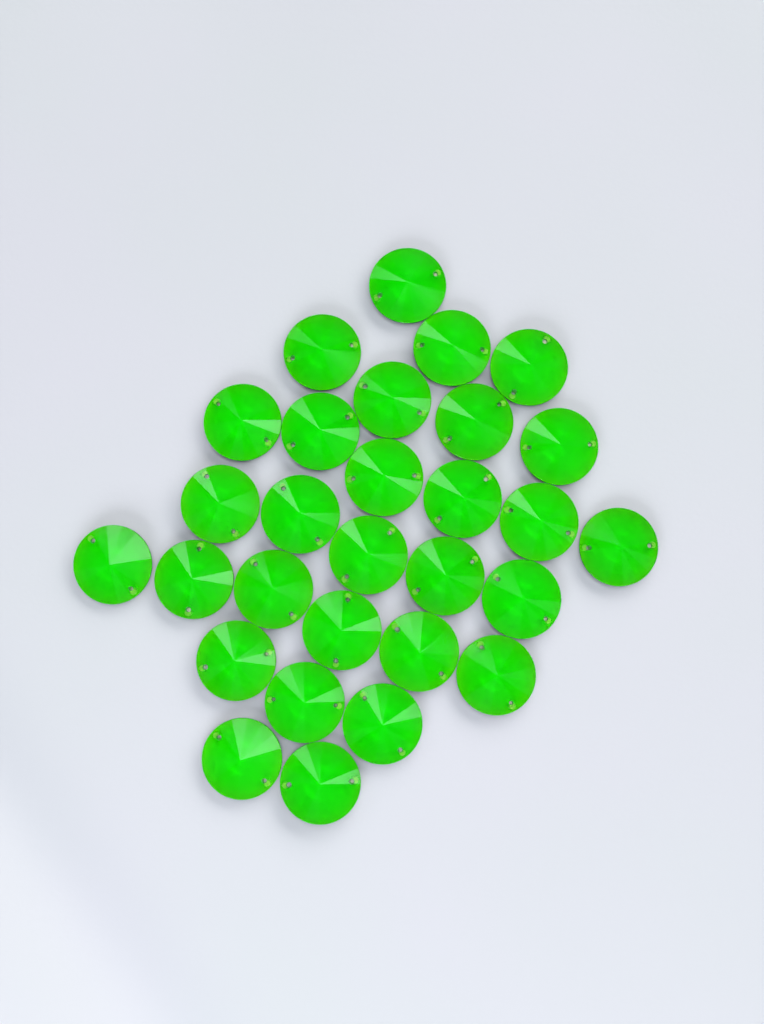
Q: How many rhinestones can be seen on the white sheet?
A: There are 29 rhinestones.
